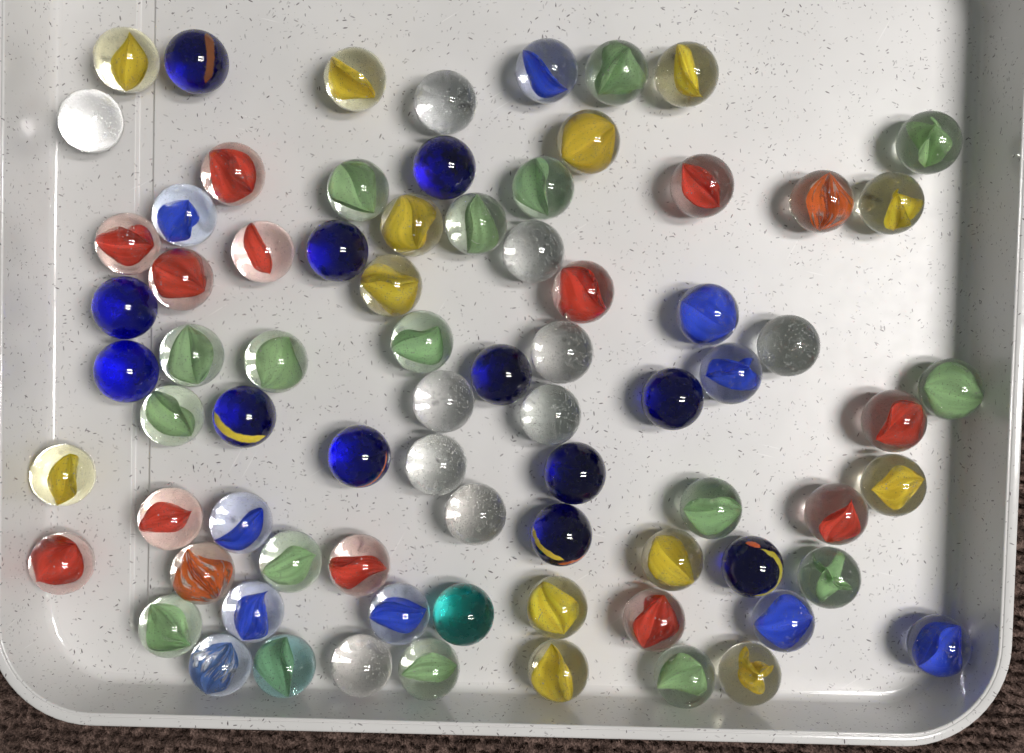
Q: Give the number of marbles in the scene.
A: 77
